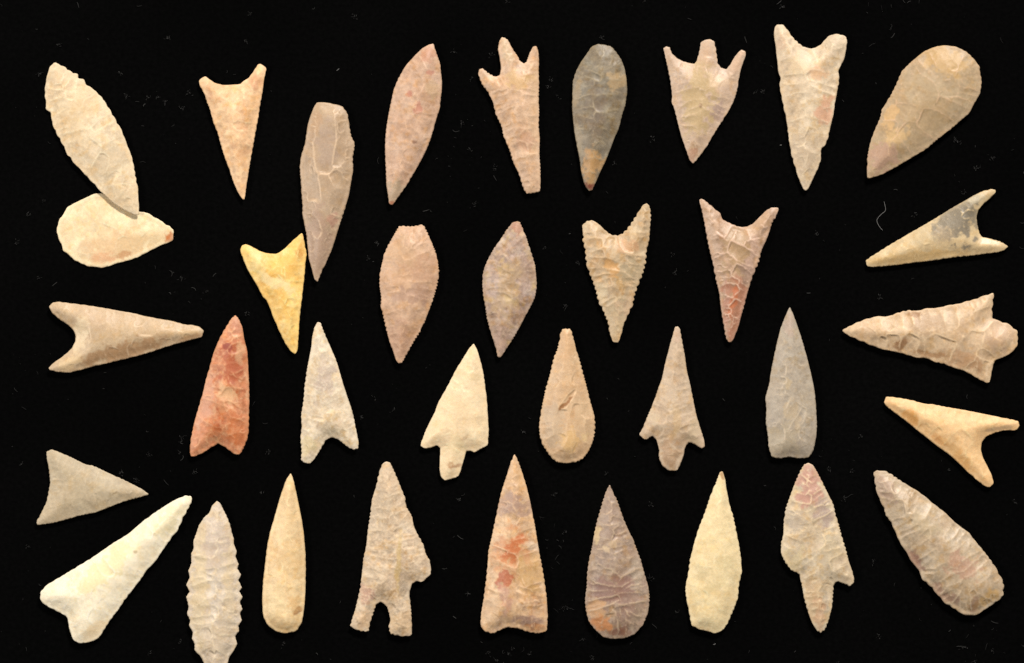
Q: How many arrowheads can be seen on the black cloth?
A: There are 35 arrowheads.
